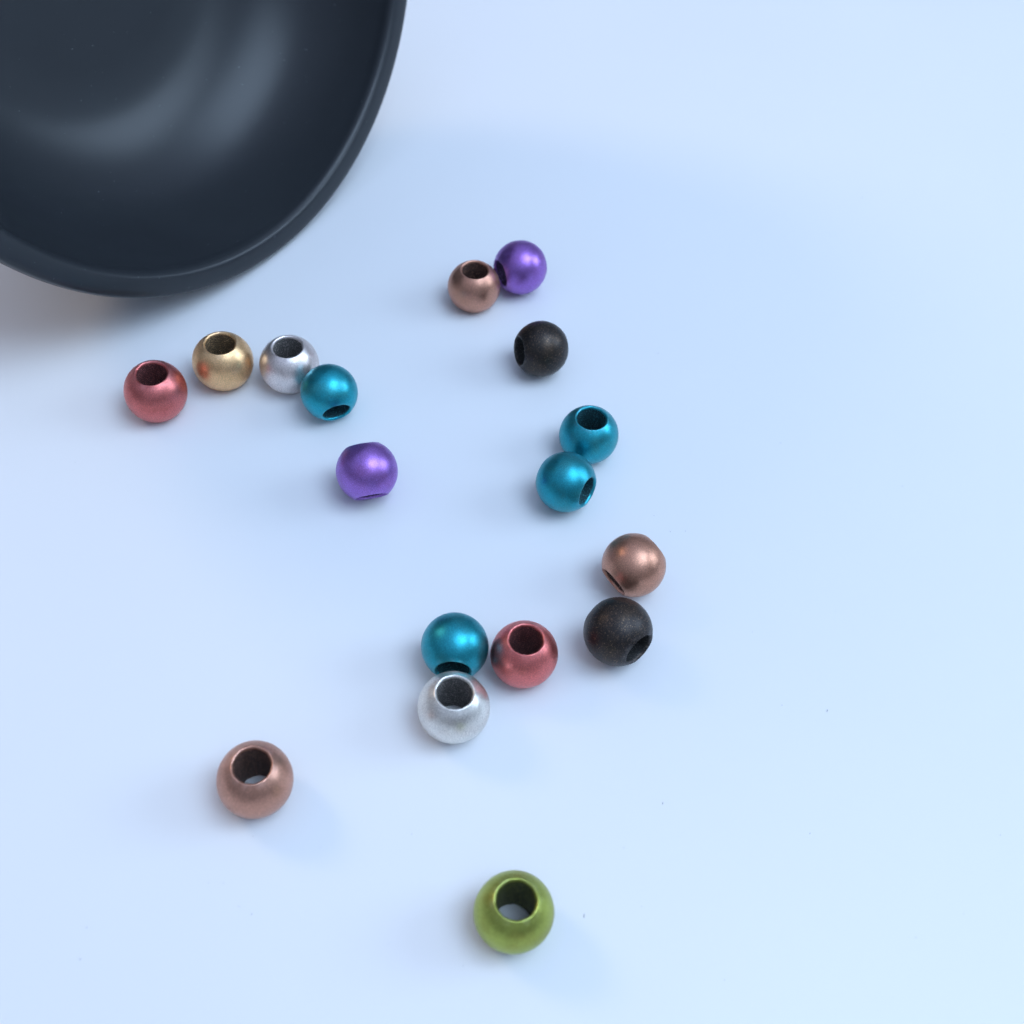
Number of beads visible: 17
